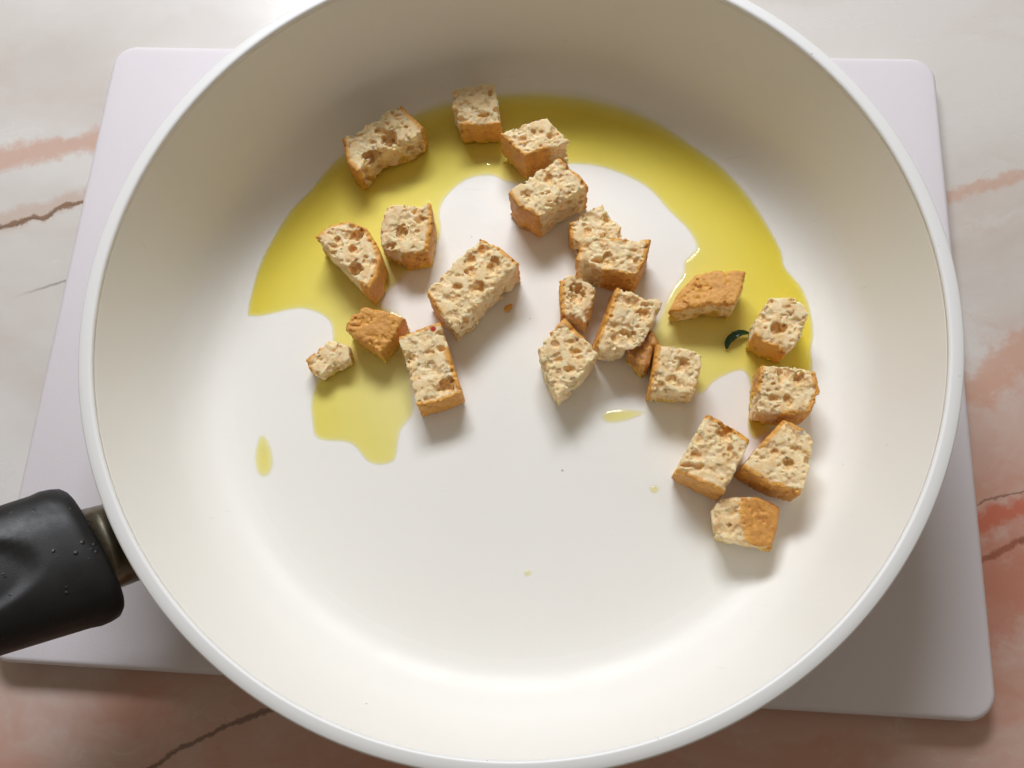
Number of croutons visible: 23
